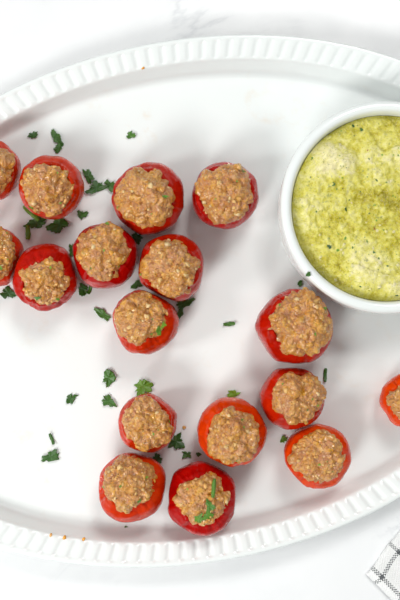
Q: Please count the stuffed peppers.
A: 17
